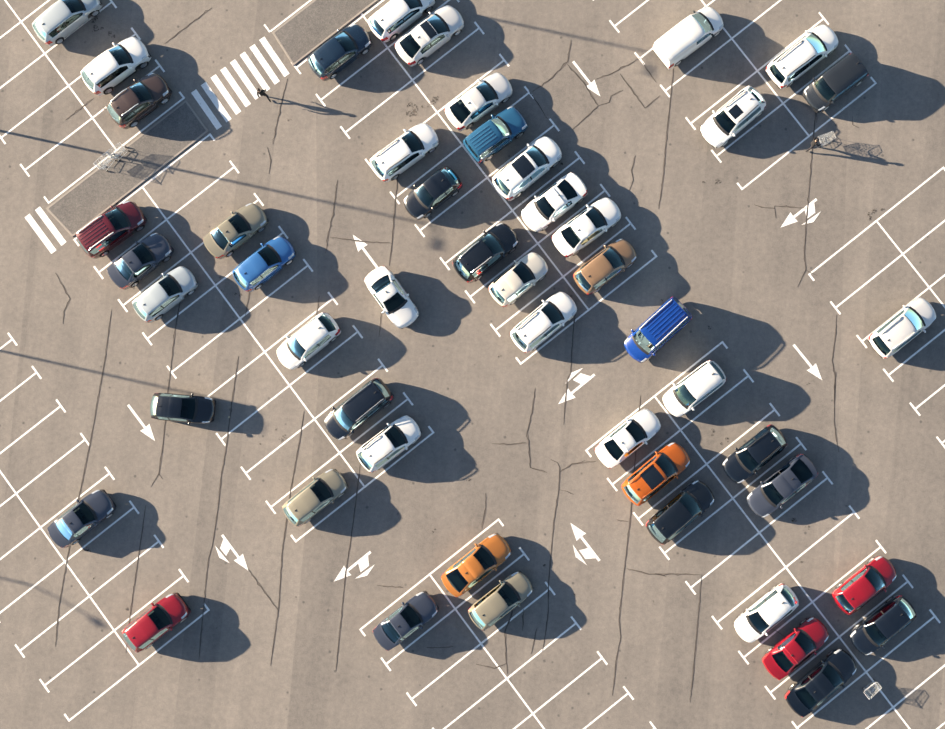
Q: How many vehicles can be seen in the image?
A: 50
